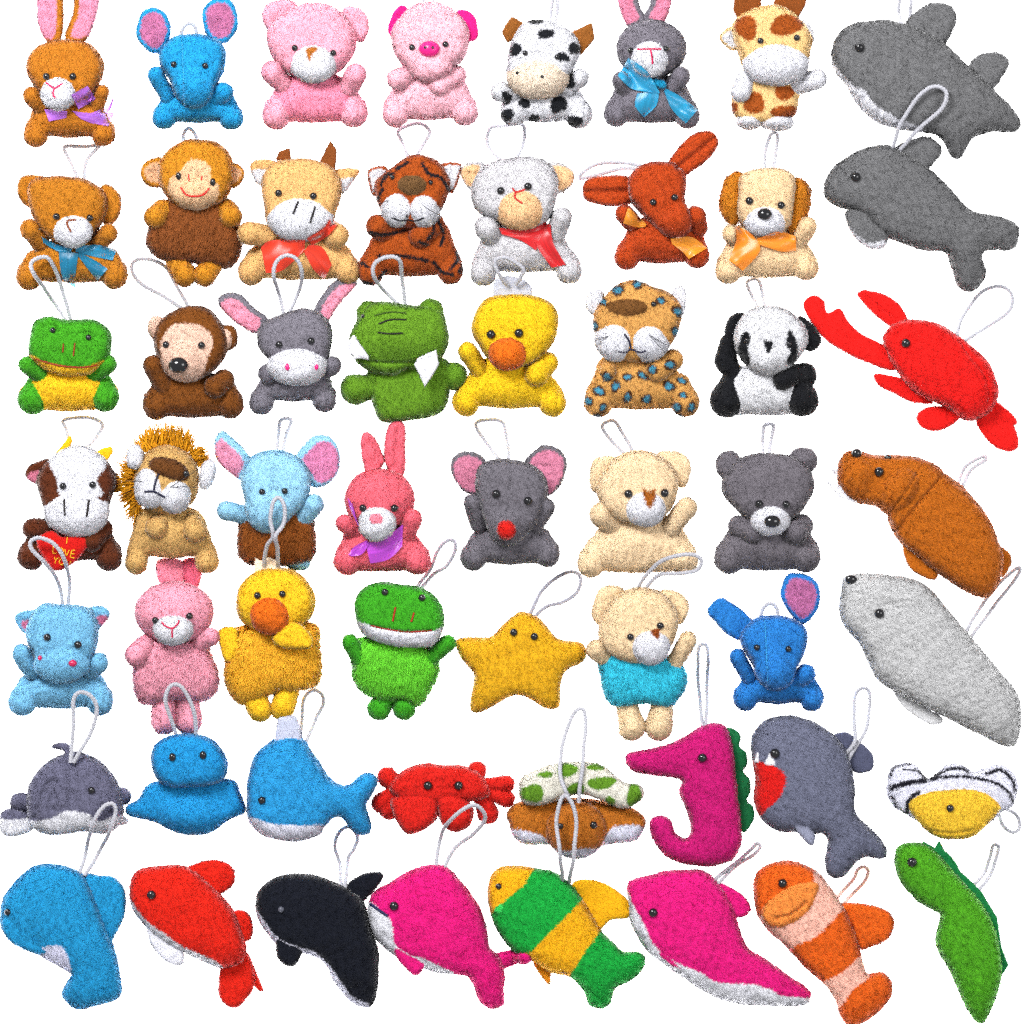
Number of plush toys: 56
